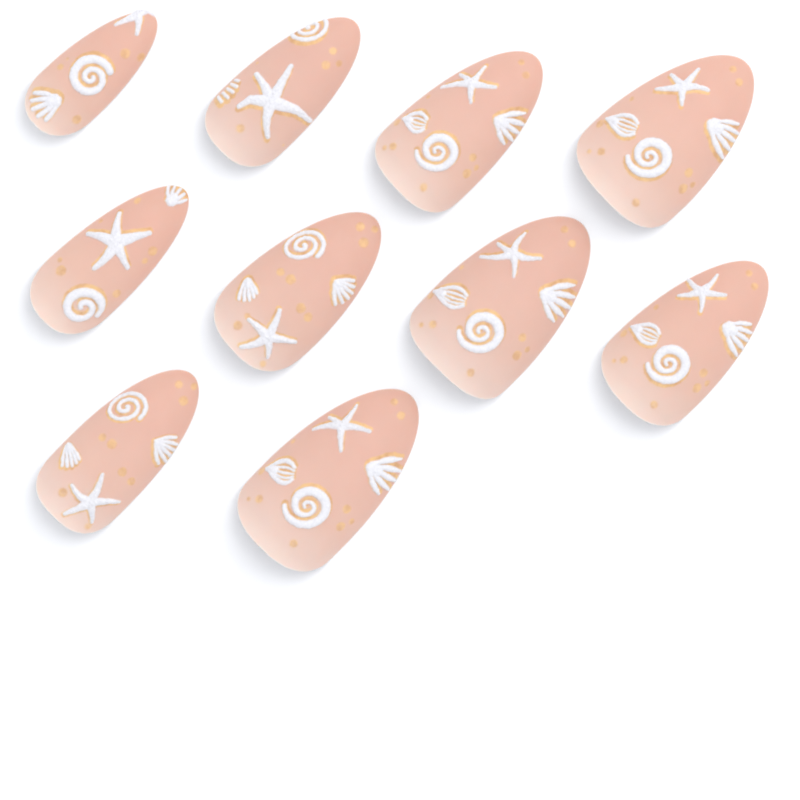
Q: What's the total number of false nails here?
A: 10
